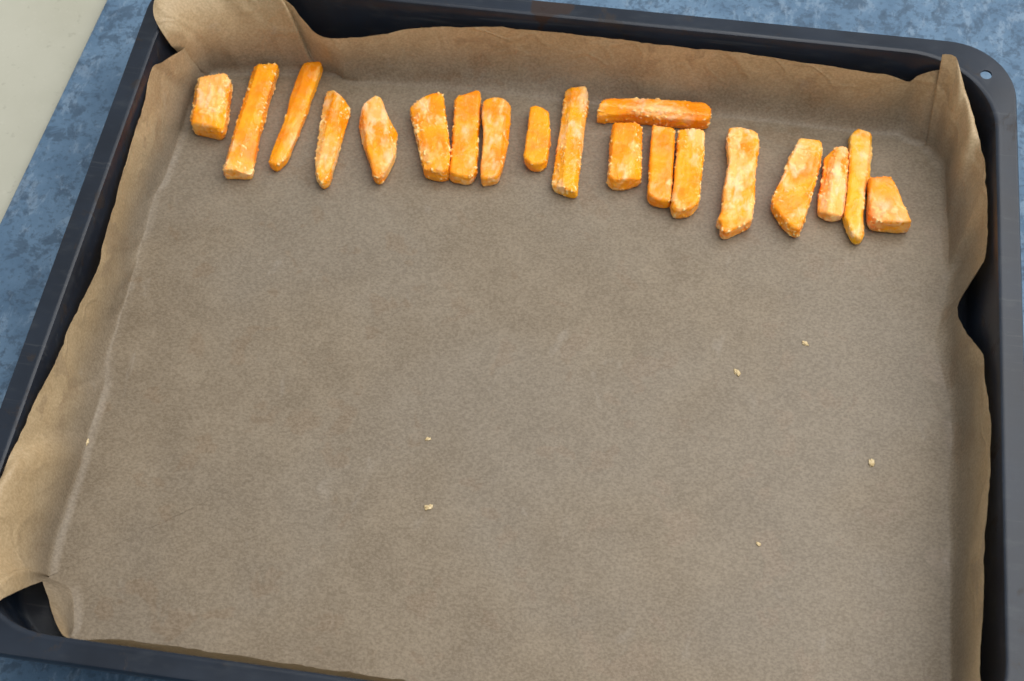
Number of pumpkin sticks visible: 19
